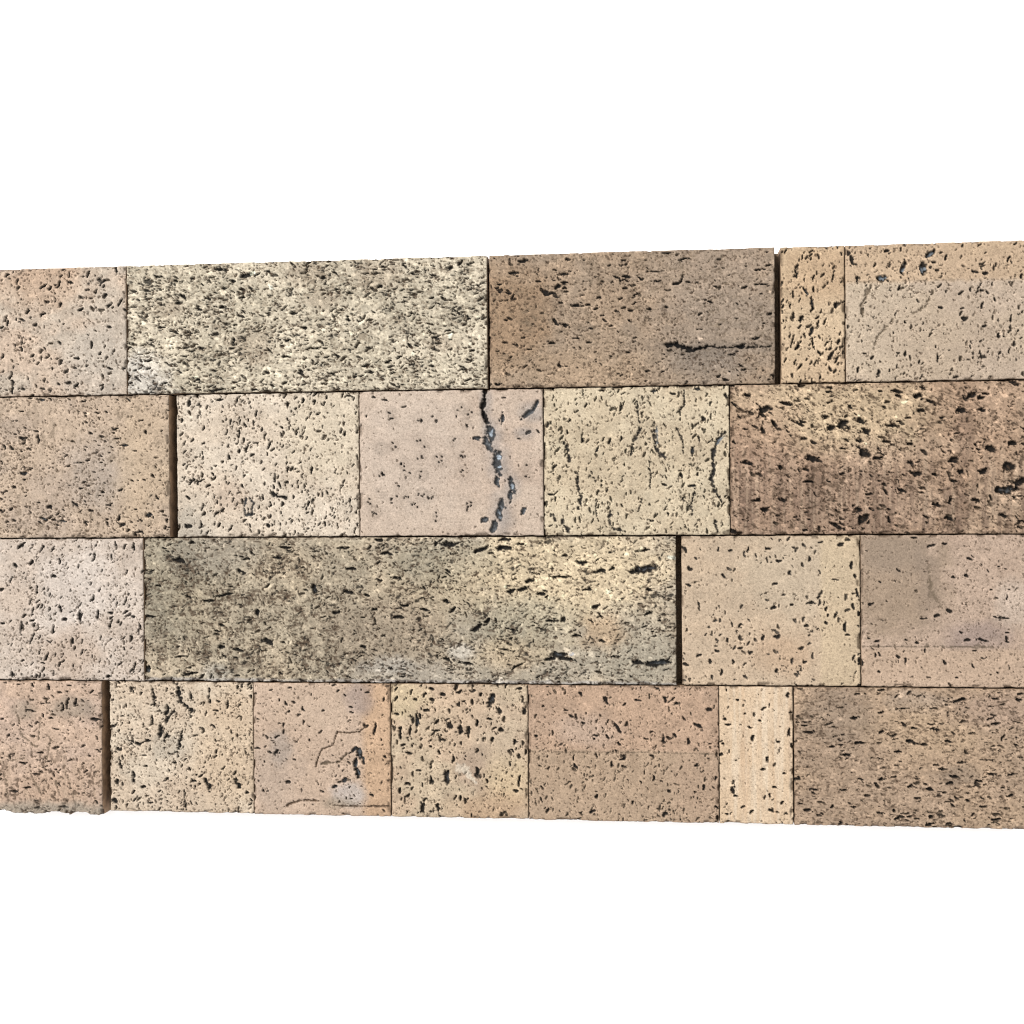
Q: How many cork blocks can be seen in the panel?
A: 21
